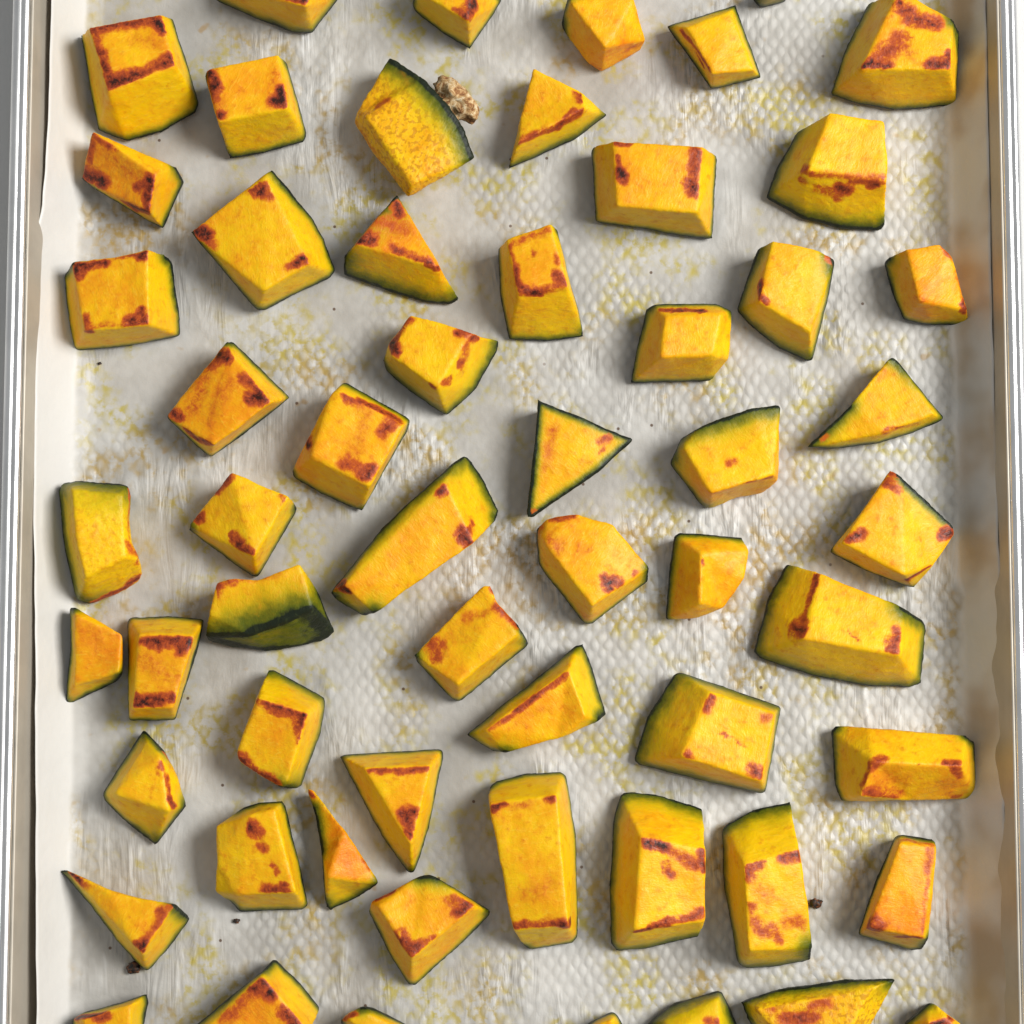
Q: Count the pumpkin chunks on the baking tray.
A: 58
